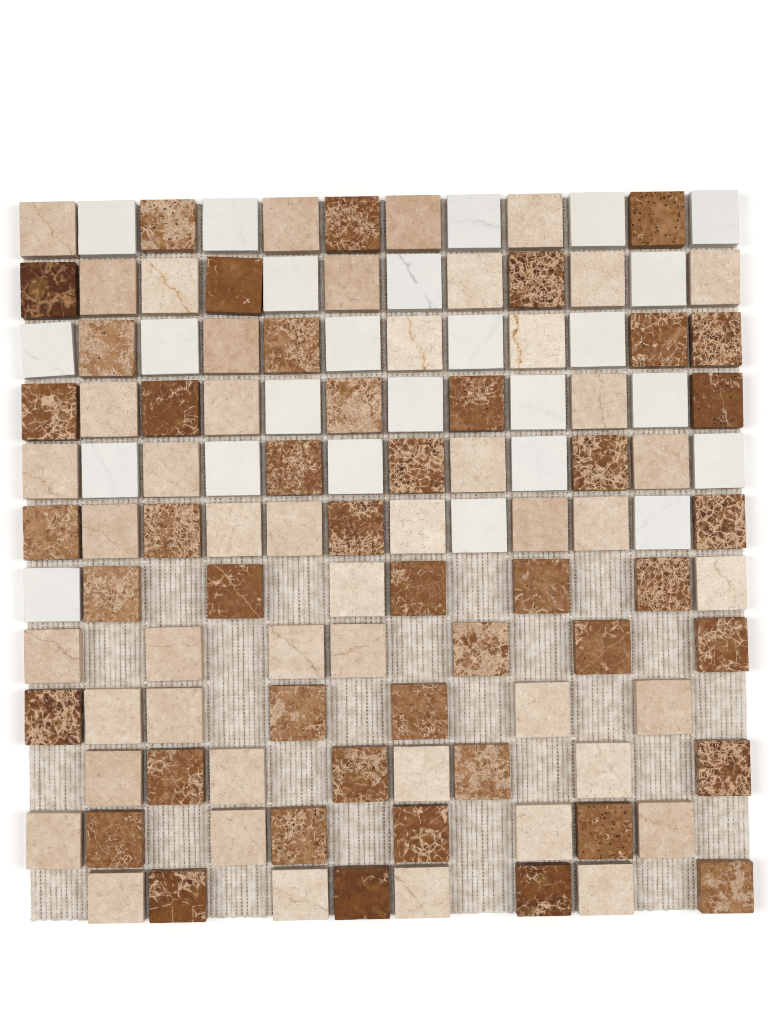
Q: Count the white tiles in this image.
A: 25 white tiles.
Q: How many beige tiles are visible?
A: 48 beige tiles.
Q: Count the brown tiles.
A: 45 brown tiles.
